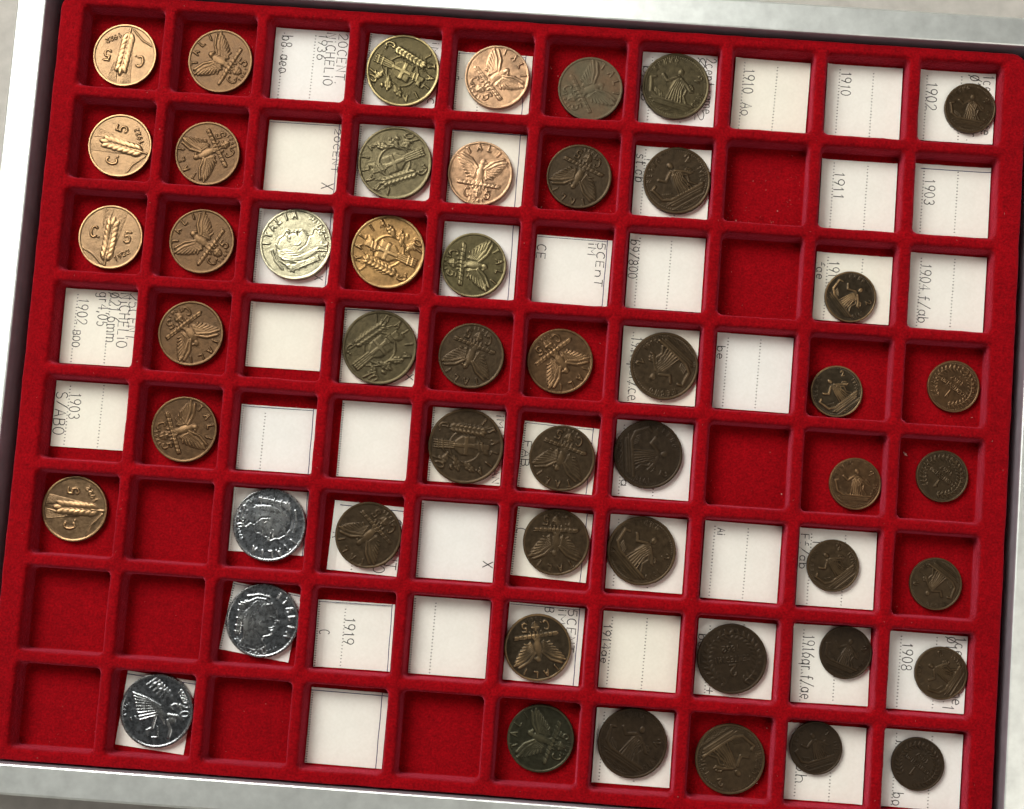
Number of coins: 50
